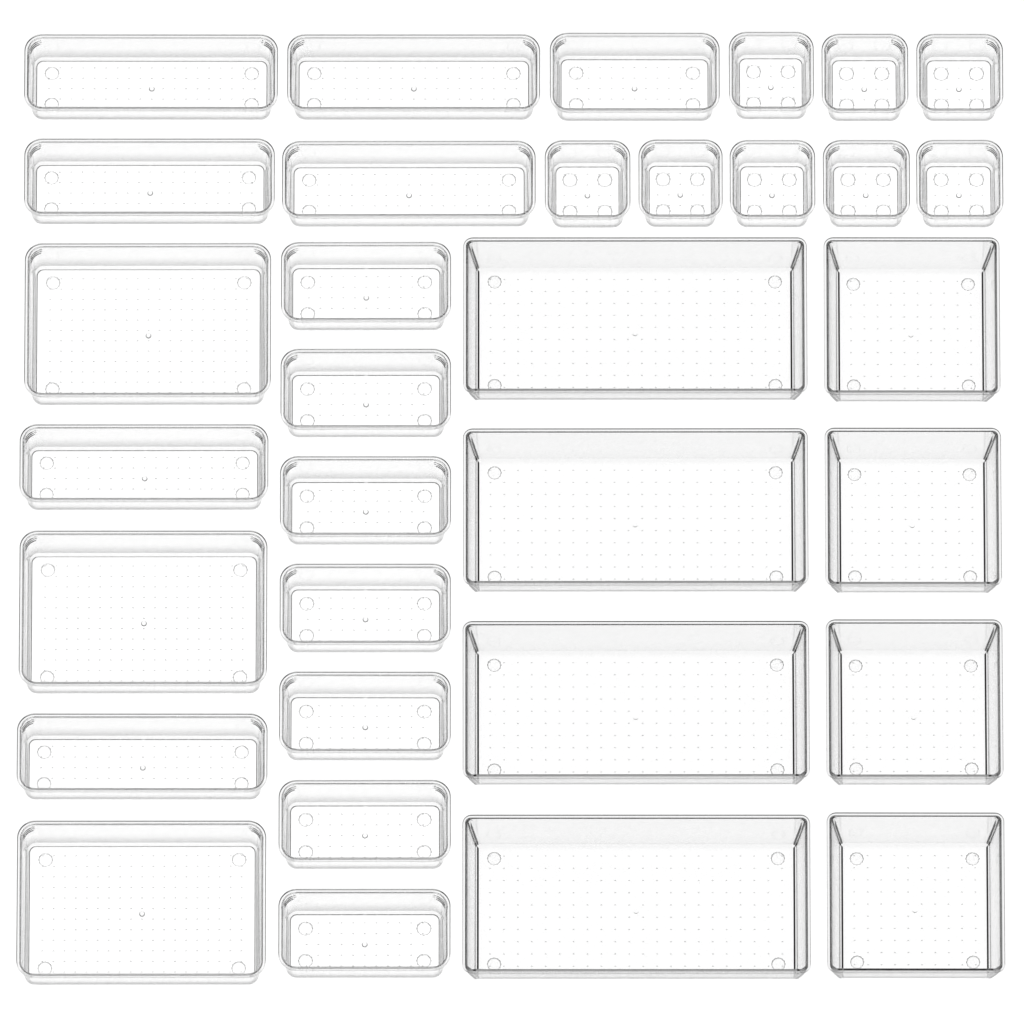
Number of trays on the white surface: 33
